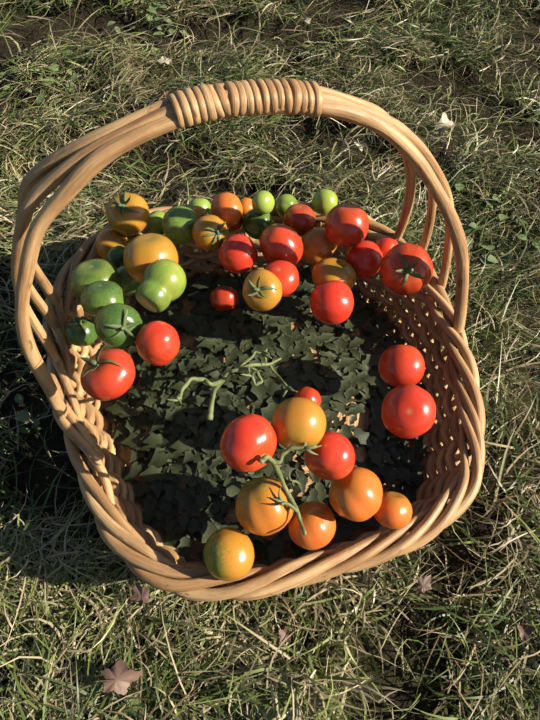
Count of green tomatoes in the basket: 14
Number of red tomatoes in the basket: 18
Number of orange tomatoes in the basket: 16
